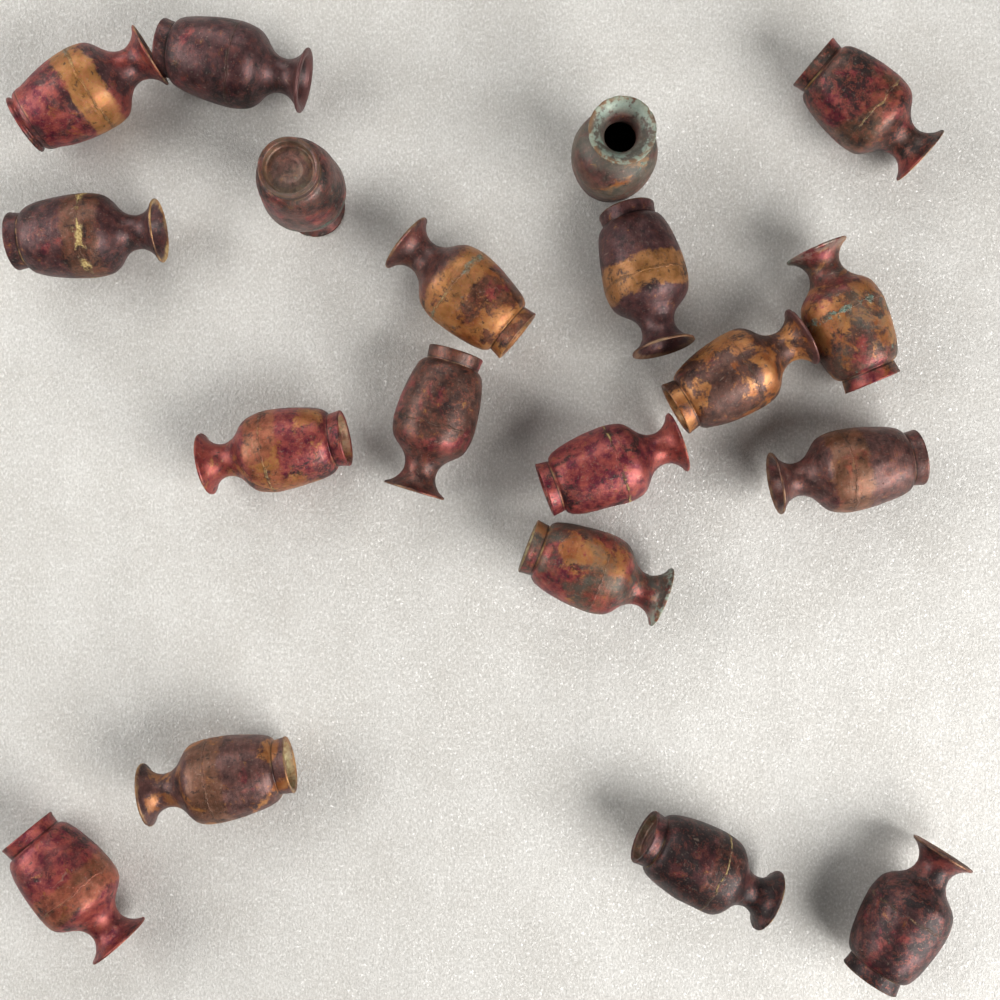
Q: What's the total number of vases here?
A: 19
